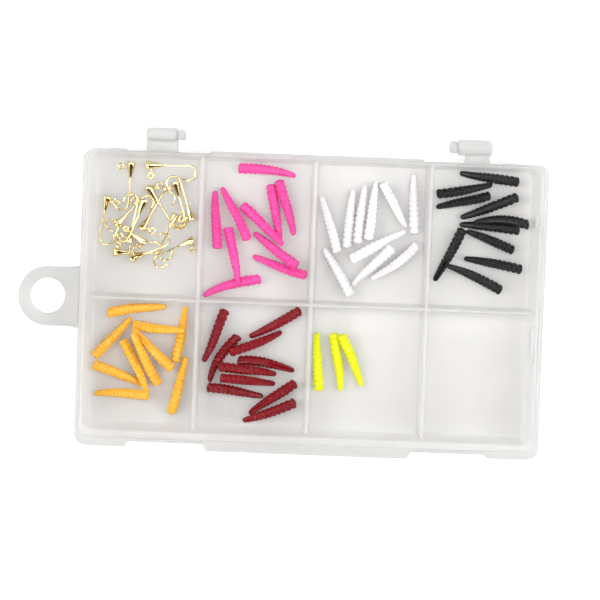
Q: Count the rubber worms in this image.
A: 53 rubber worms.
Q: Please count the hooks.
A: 15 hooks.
